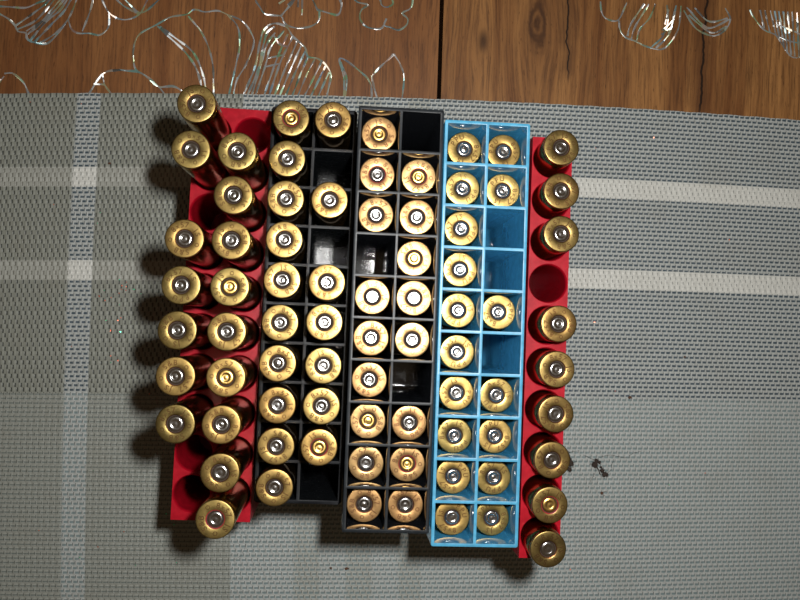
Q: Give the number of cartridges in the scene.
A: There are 76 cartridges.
